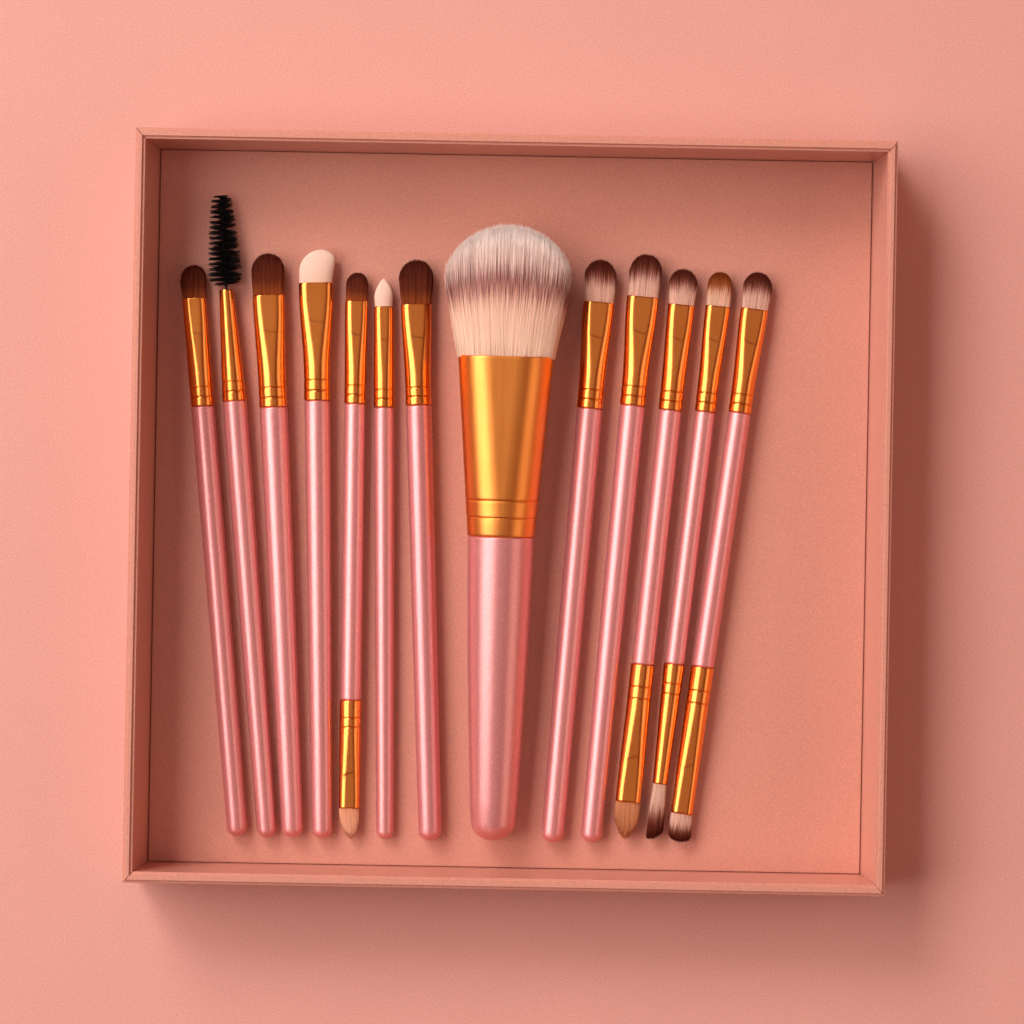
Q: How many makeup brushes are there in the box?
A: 13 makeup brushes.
